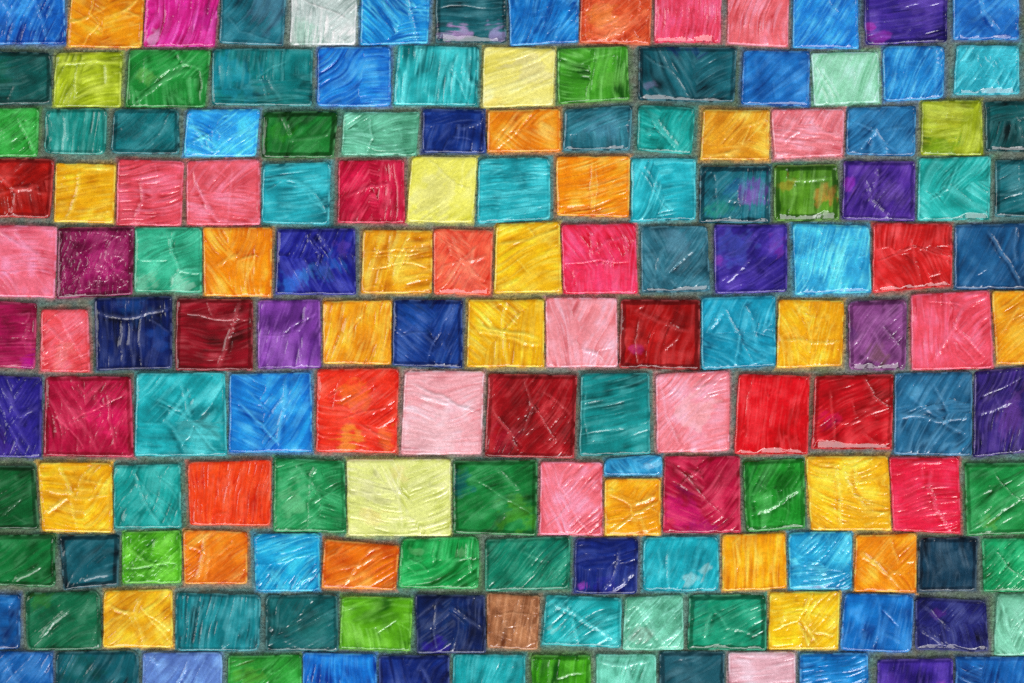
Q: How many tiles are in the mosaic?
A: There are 158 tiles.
